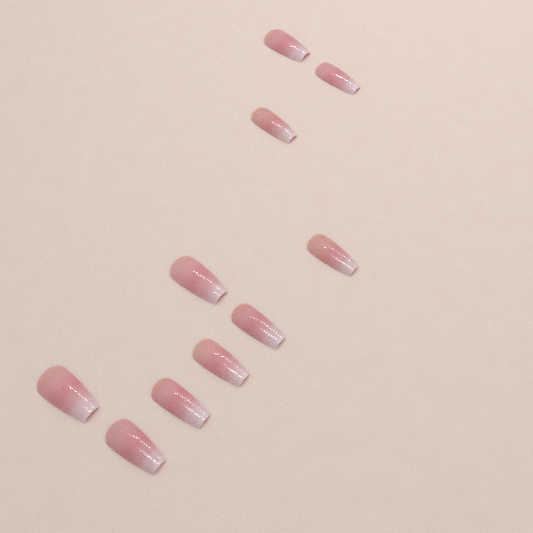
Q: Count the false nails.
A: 10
